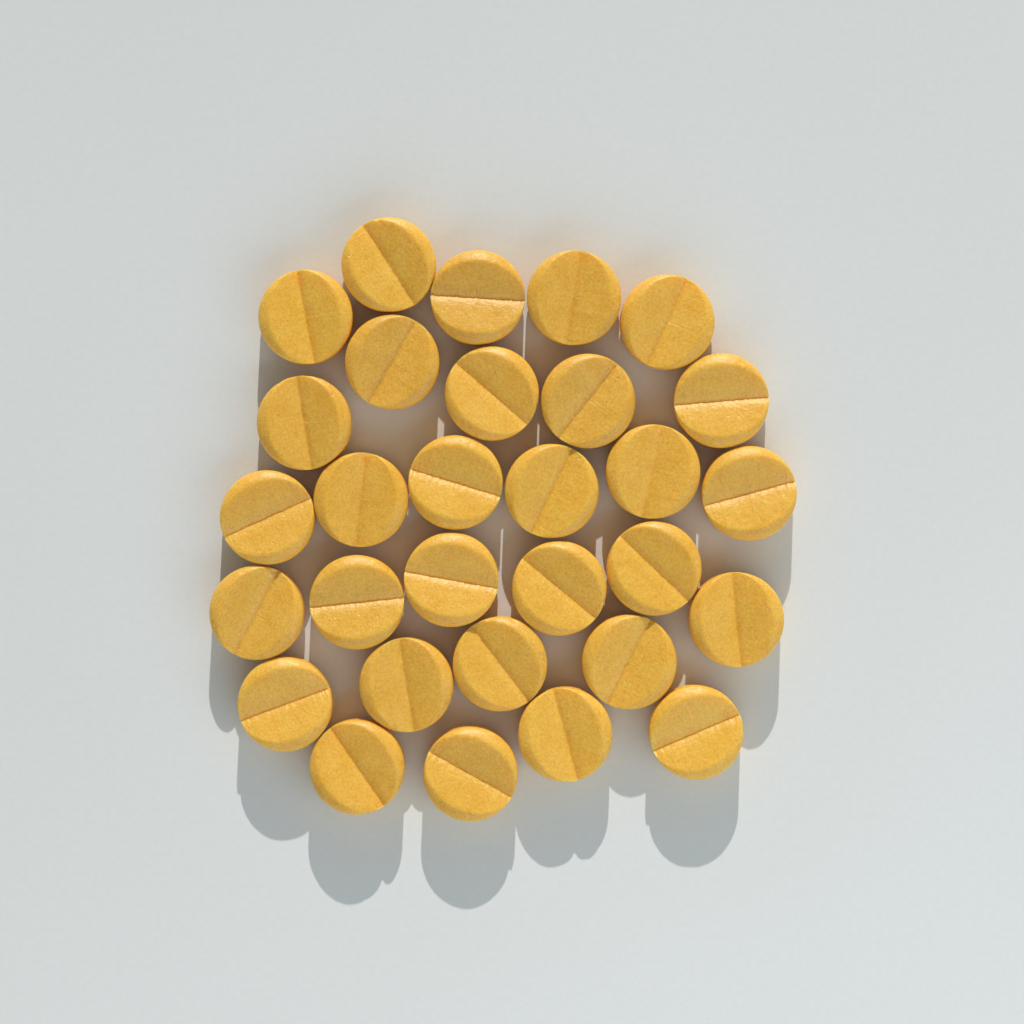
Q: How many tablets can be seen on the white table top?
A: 30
